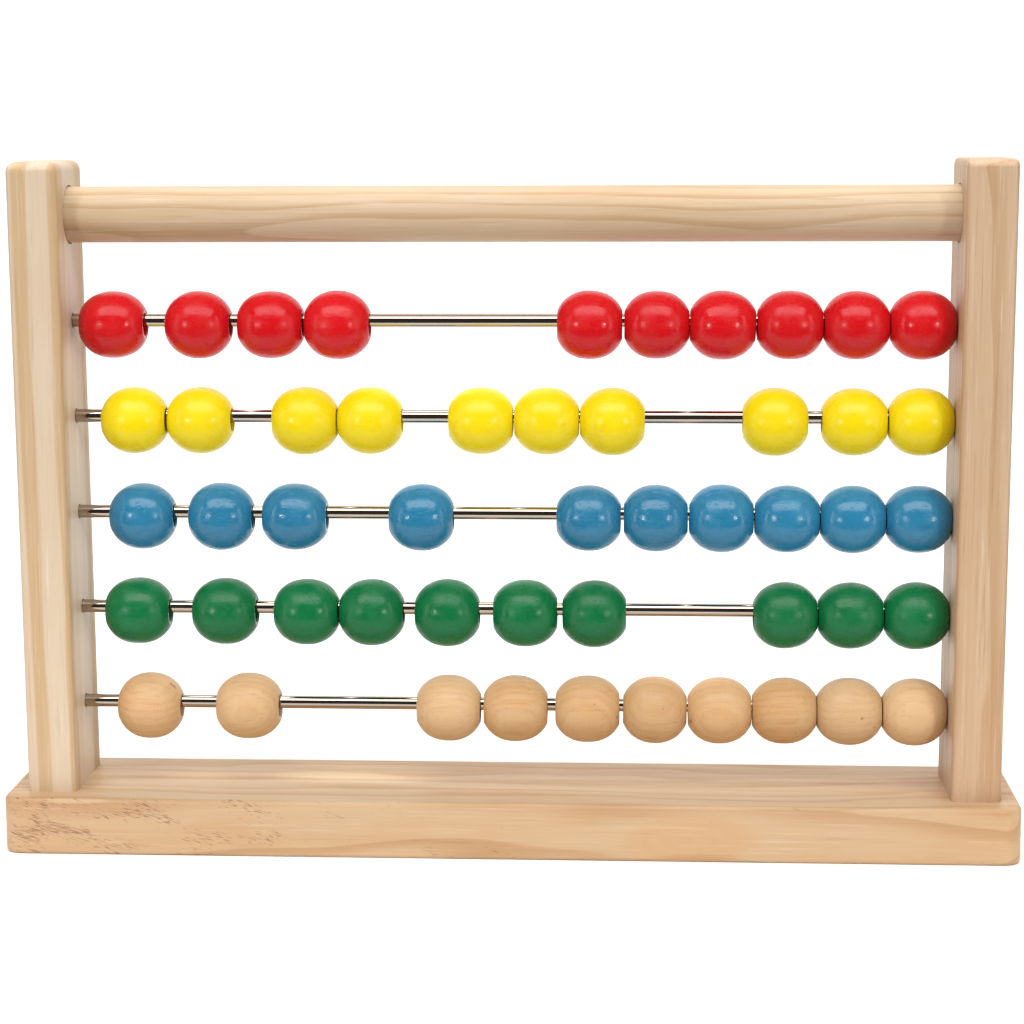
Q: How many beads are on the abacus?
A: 50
